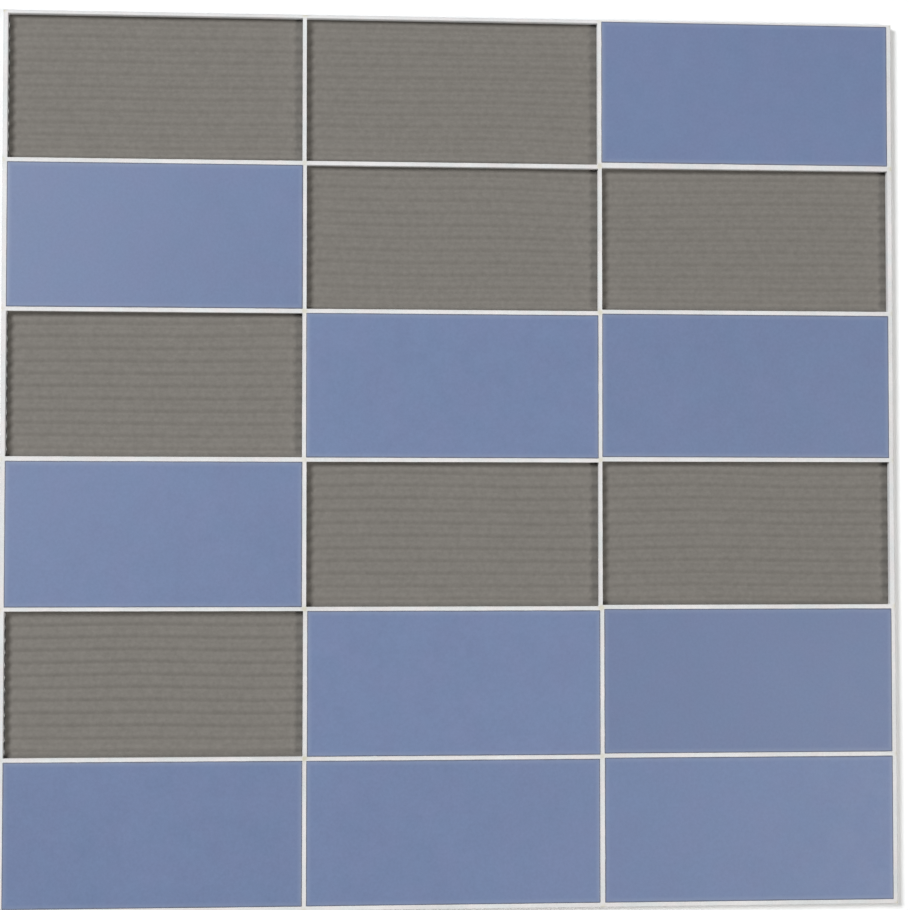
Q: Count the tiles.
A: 10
